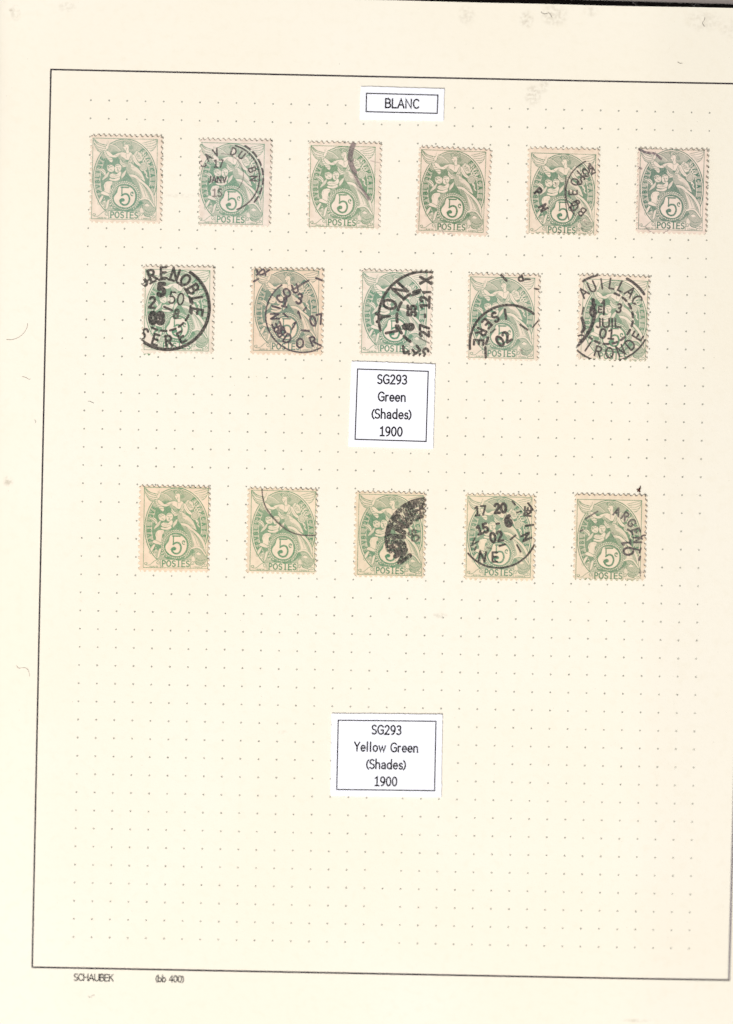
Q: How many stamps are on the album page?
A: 16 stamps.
